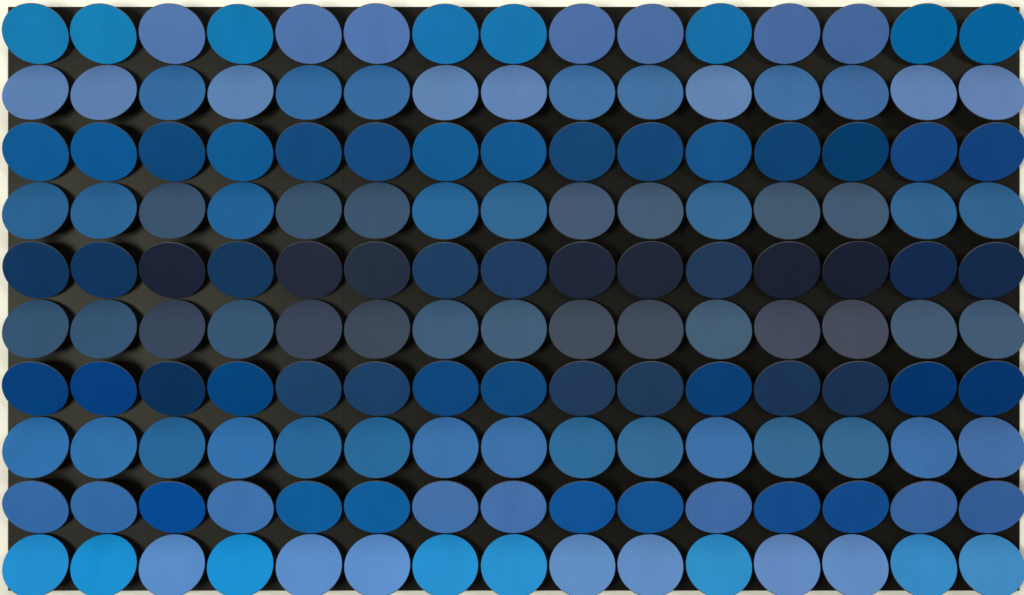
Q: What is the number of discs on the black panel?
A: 150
